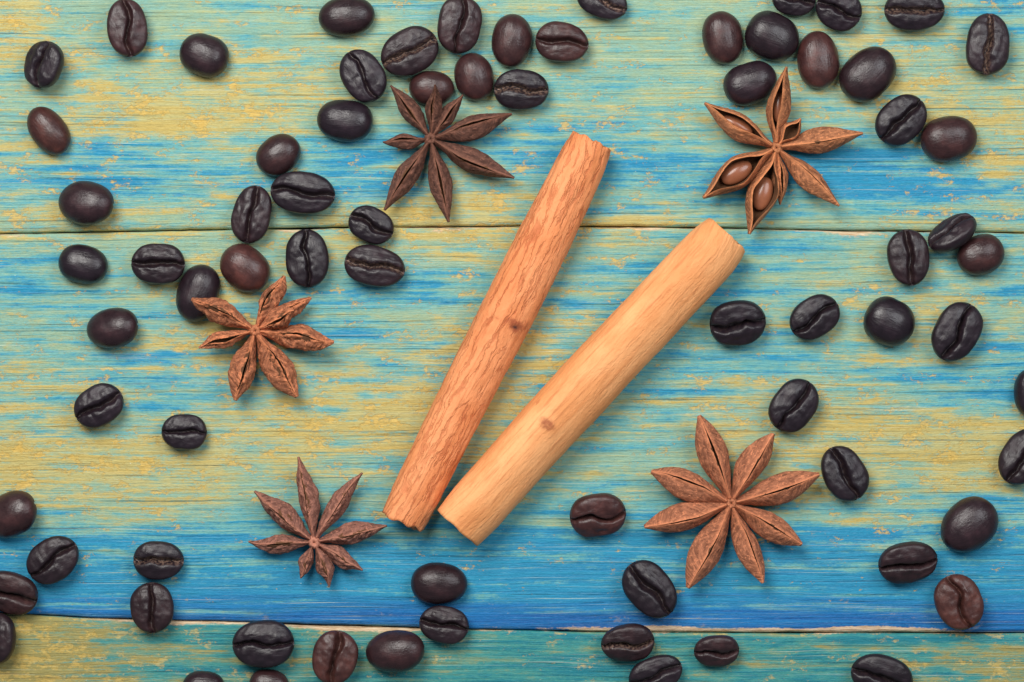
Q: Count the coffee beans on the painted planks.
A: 73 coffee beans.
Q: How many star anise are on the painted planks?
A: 5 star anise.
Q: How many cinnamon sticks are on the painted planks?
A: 2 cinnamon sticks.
